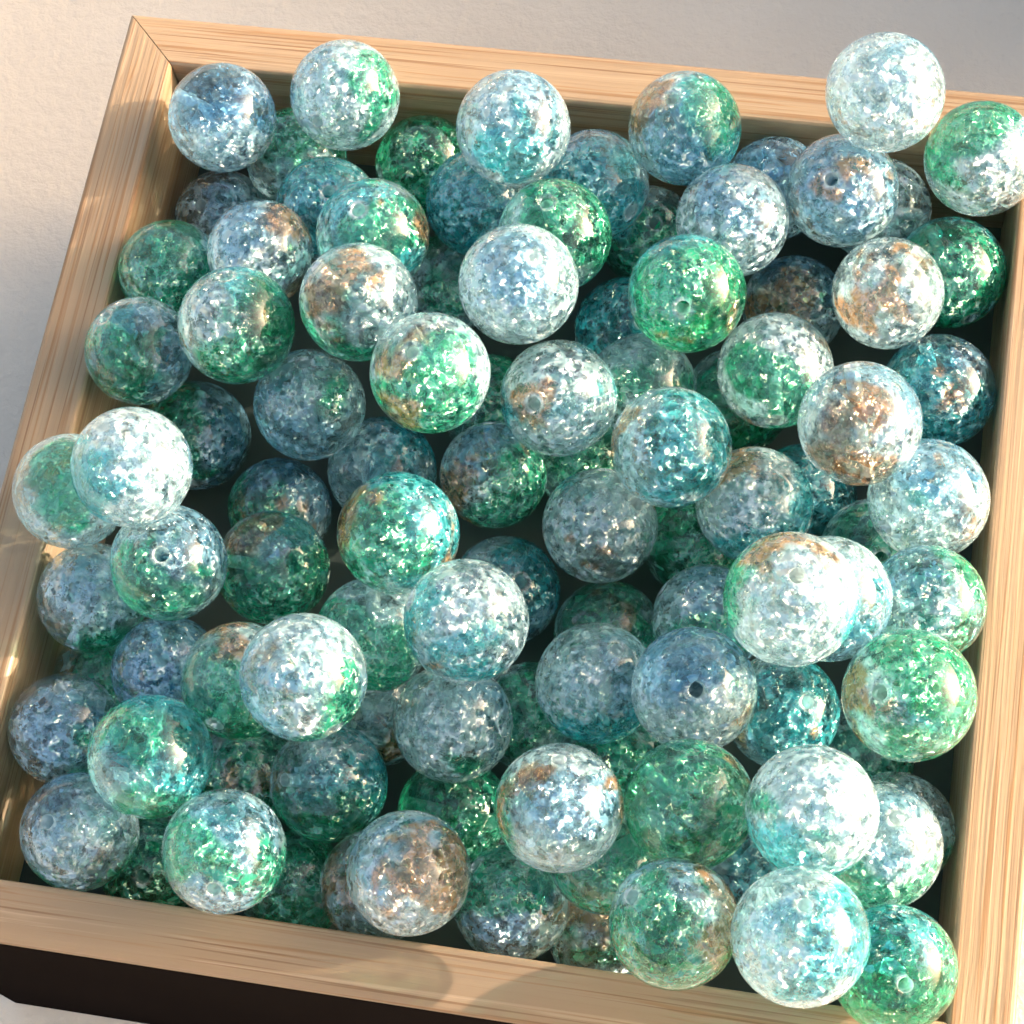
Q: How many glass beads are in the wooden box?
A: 102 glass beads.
